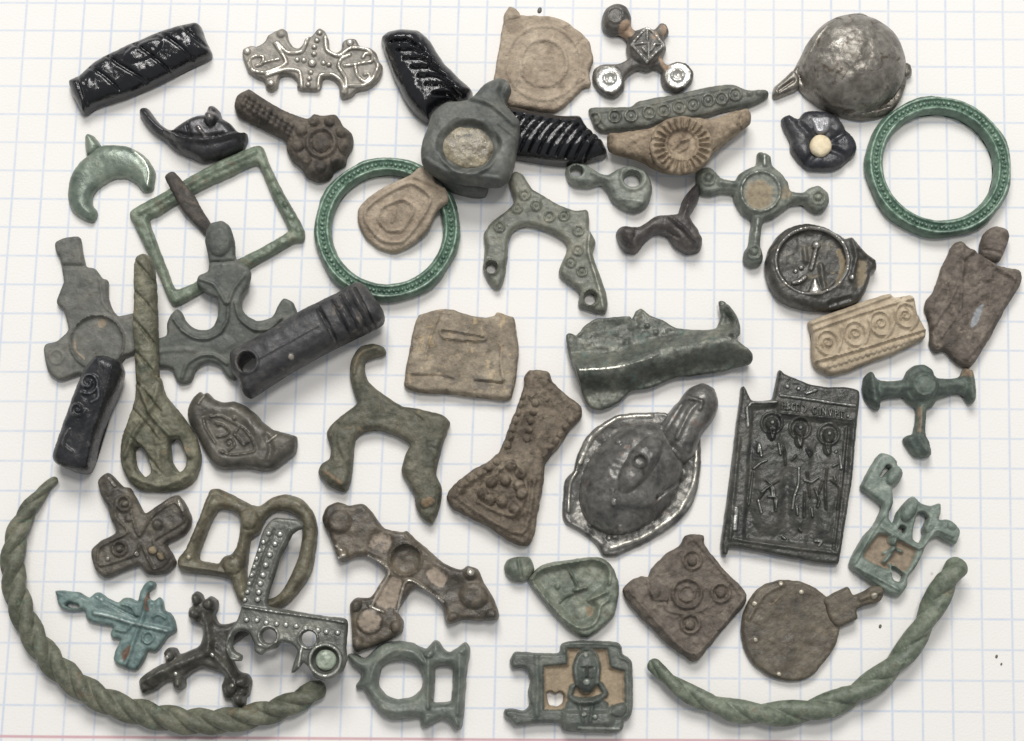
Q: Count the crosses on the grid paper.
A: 9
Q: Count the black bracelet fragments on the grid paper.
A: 3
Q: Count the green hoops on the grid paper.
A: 2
